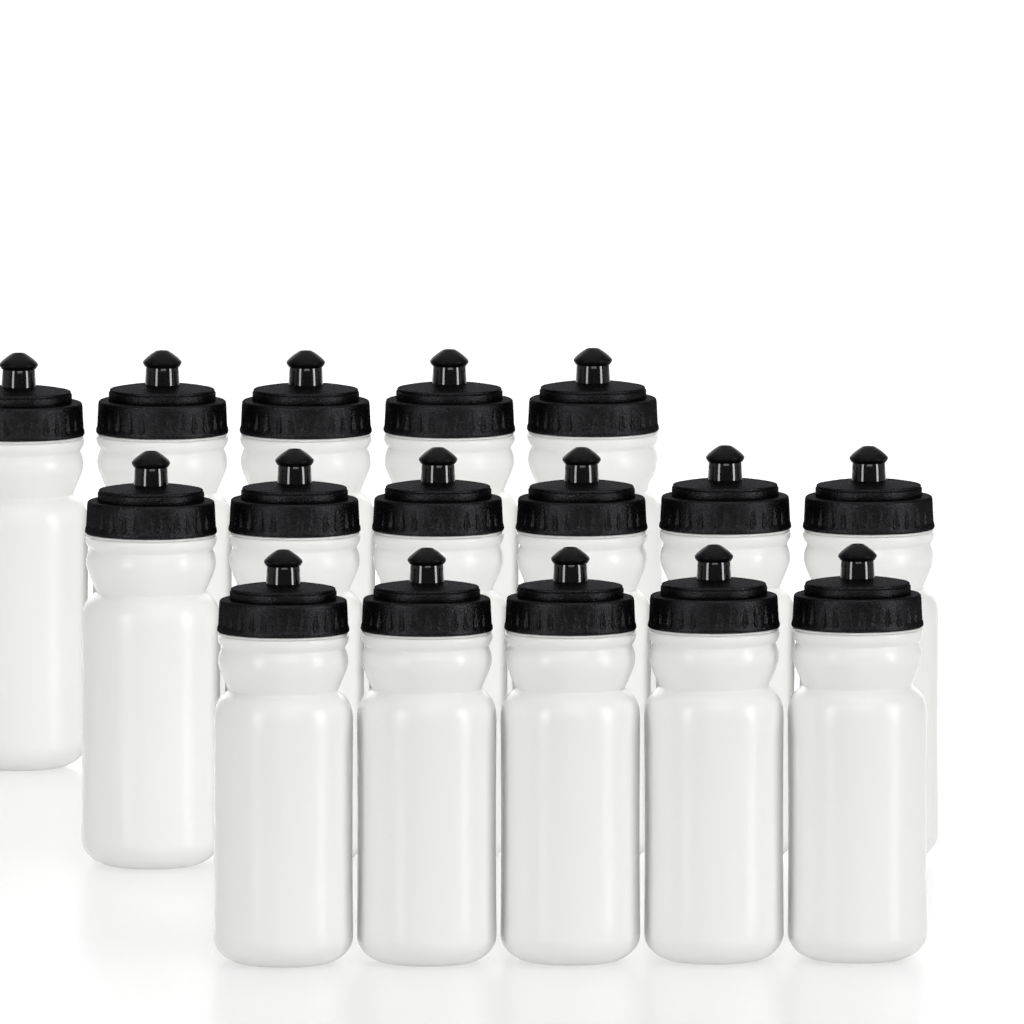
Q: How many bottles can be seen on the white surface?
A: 16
